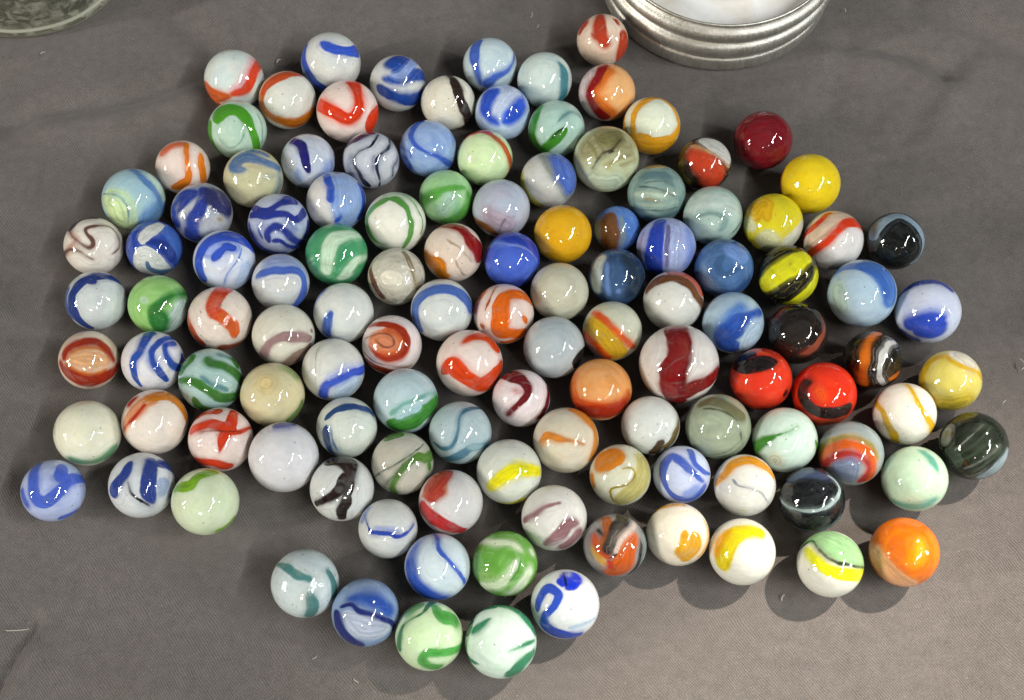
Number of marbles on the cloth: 120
